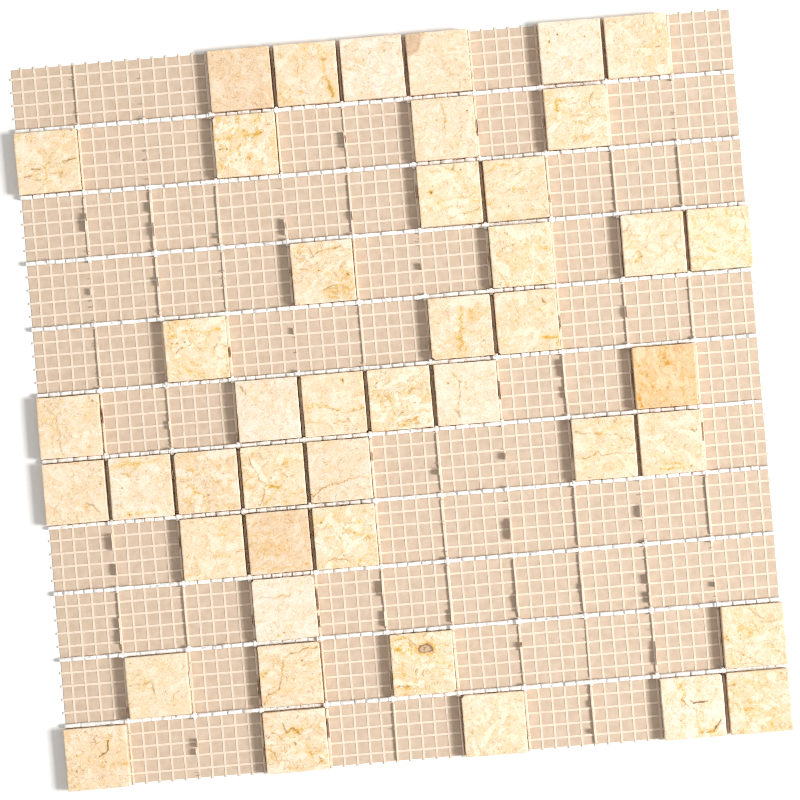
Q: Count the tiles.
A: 45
